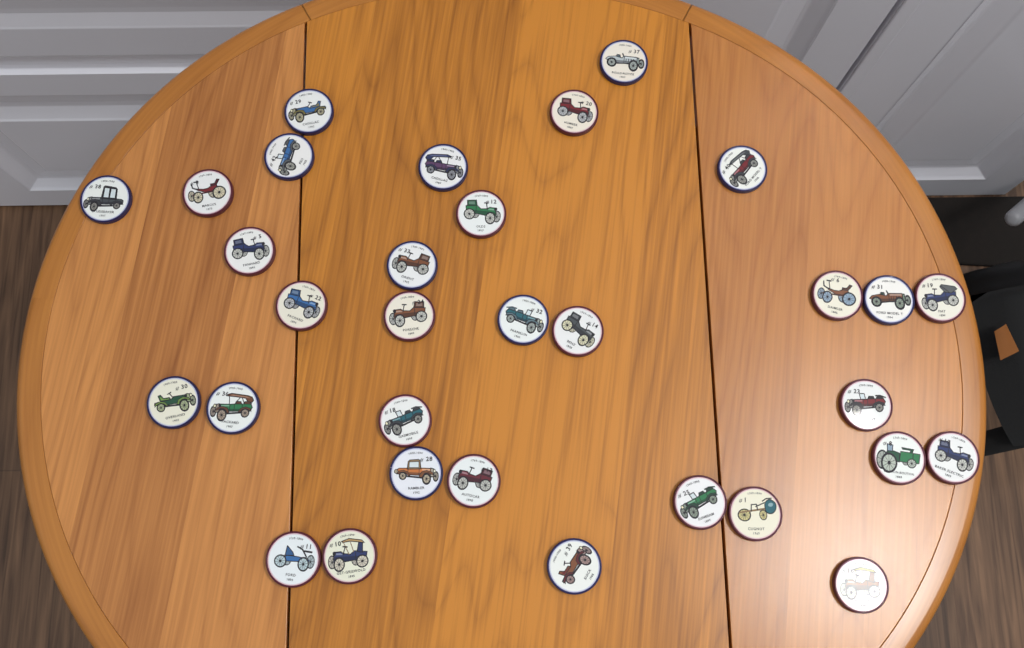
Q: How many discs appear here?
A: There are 32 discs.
